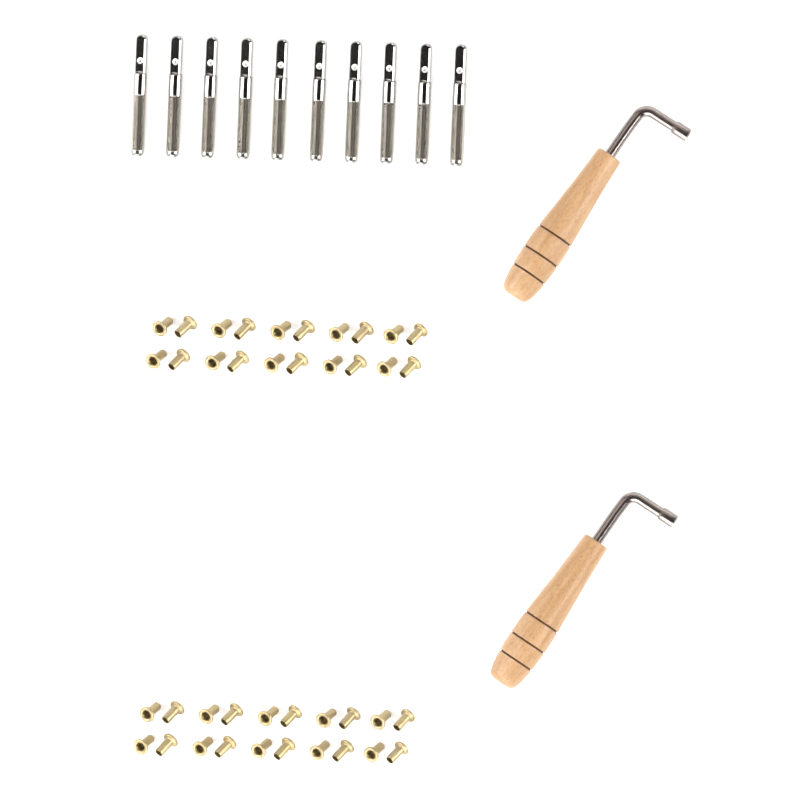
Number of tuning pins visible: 10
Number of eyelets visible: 40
